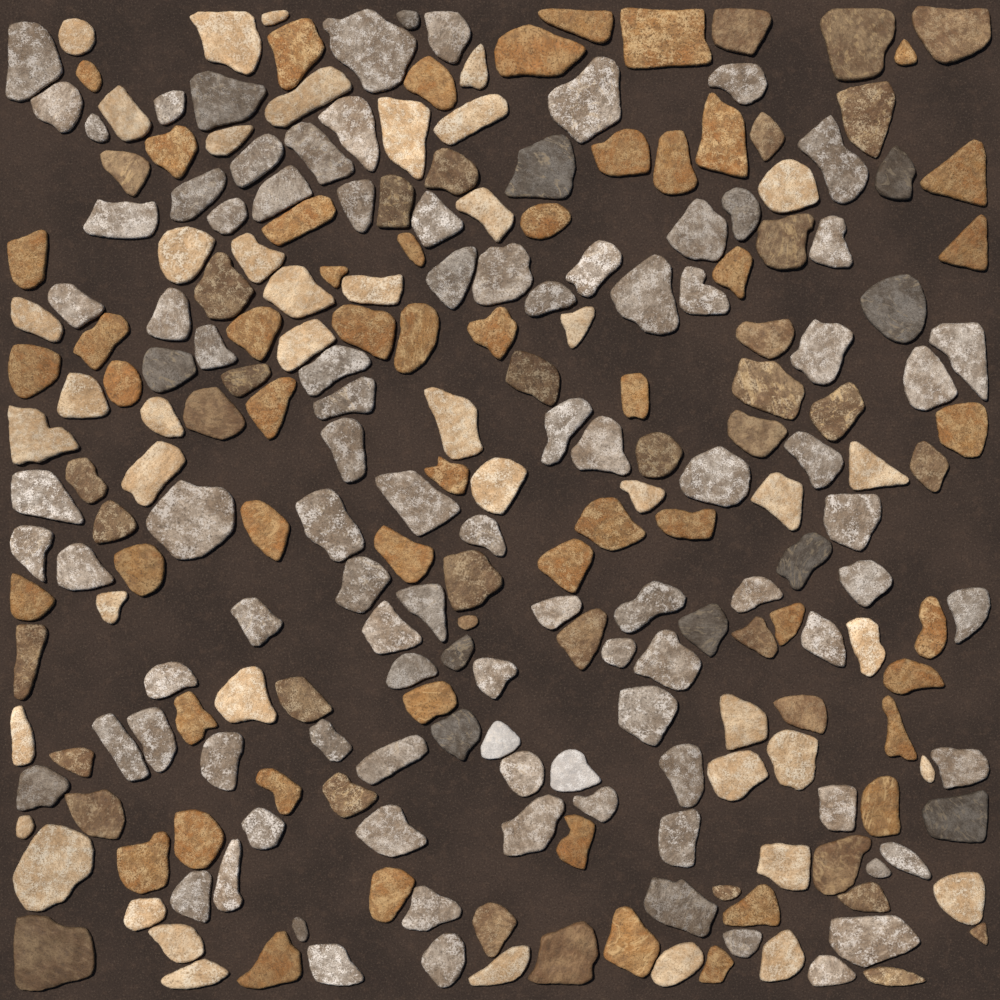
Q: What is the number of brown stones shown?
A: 39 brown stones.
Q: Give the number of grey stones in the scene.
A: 104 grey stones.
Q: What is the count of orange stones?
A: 53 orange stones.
